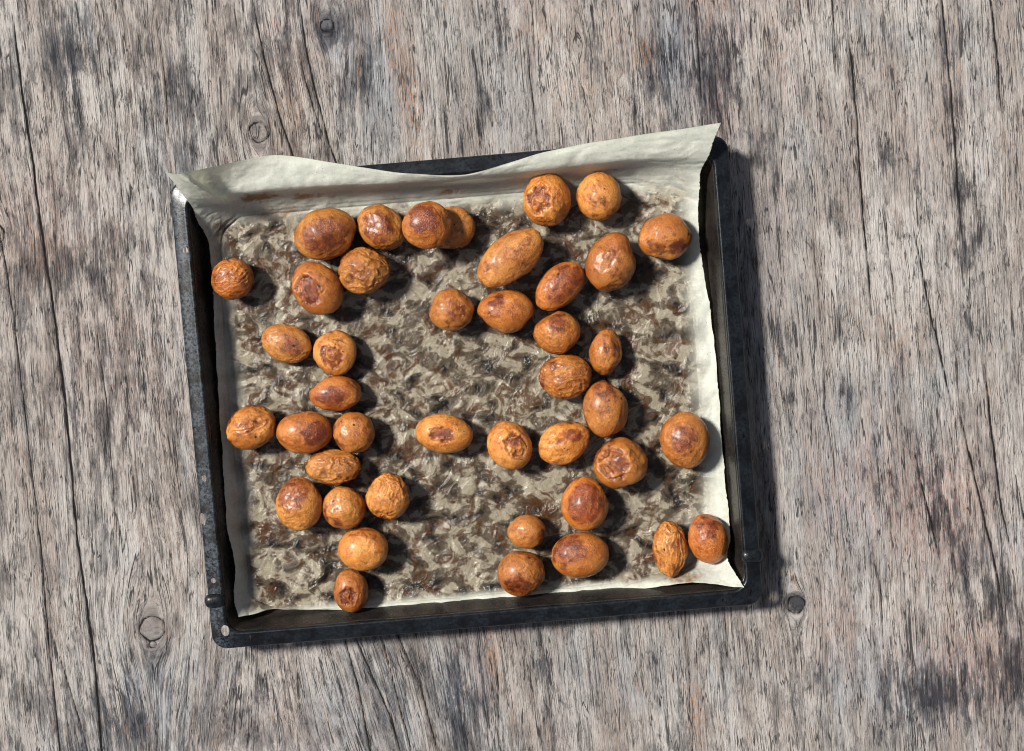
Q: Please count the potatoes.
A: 42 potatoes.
